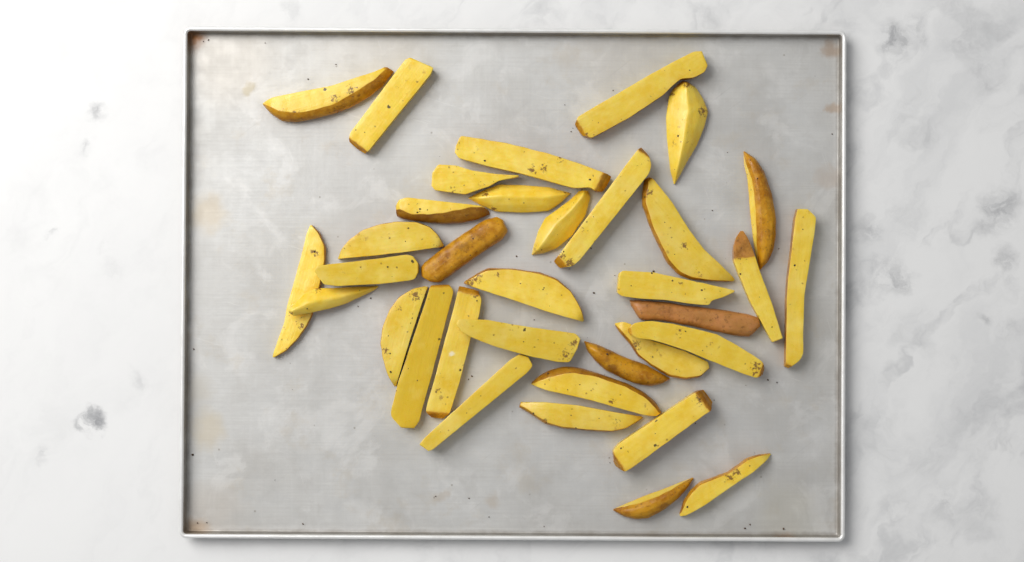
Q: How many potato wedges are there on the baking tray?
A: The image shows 35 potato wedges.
